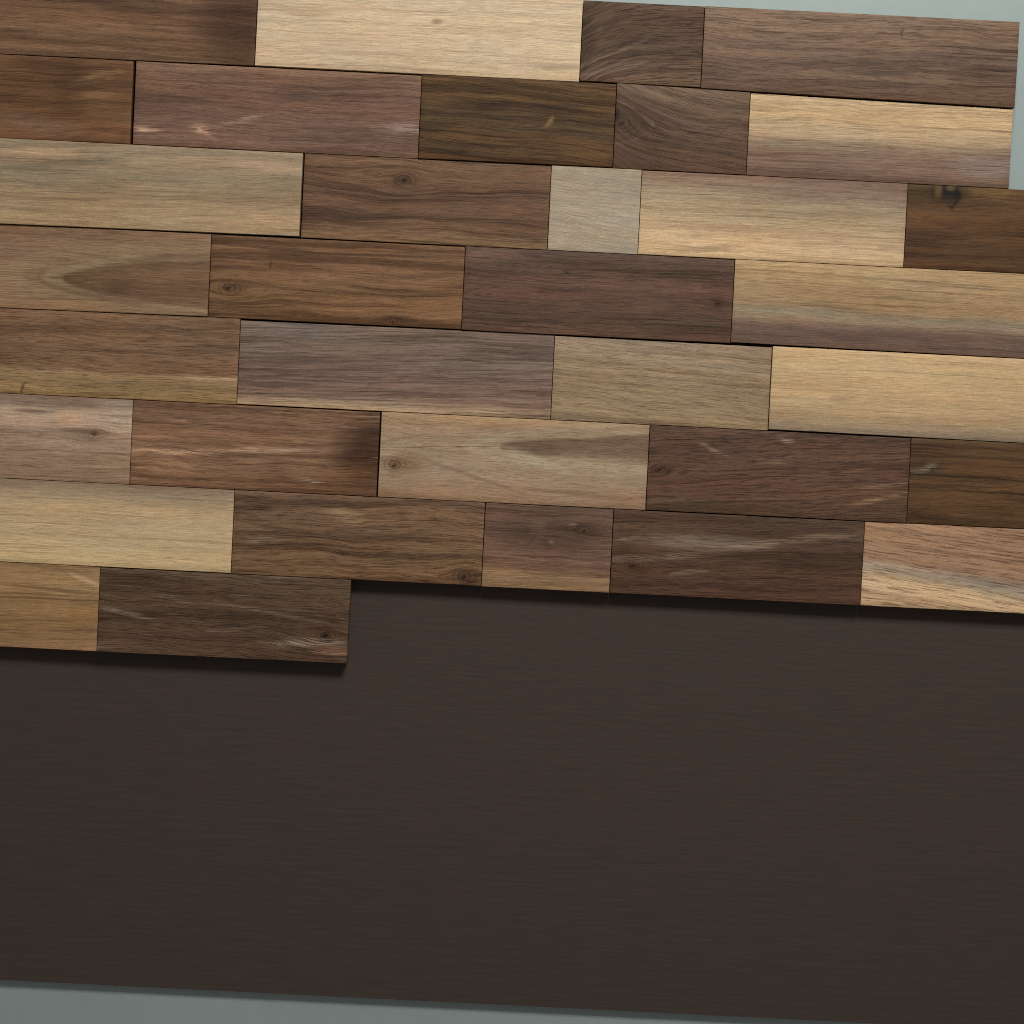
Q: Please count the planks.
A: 34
